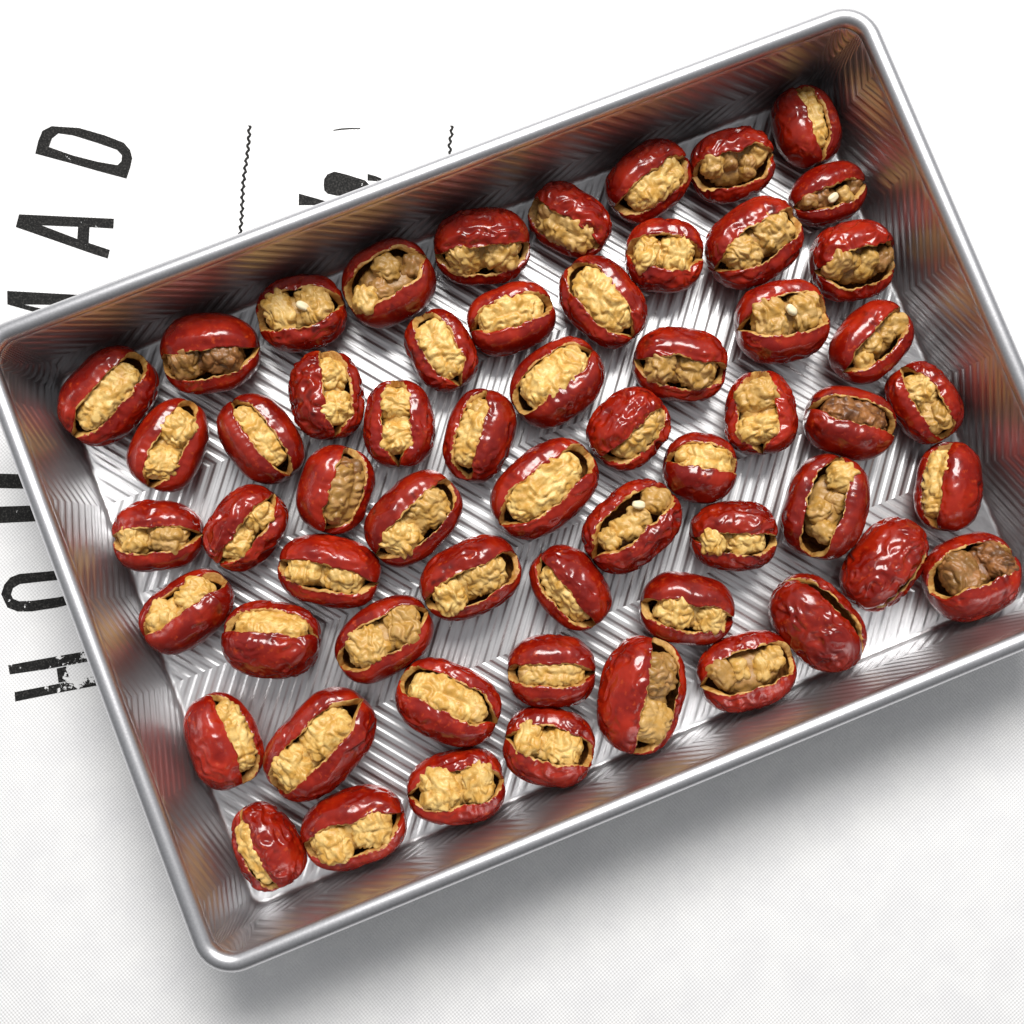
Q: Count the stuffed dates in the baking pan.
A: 59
